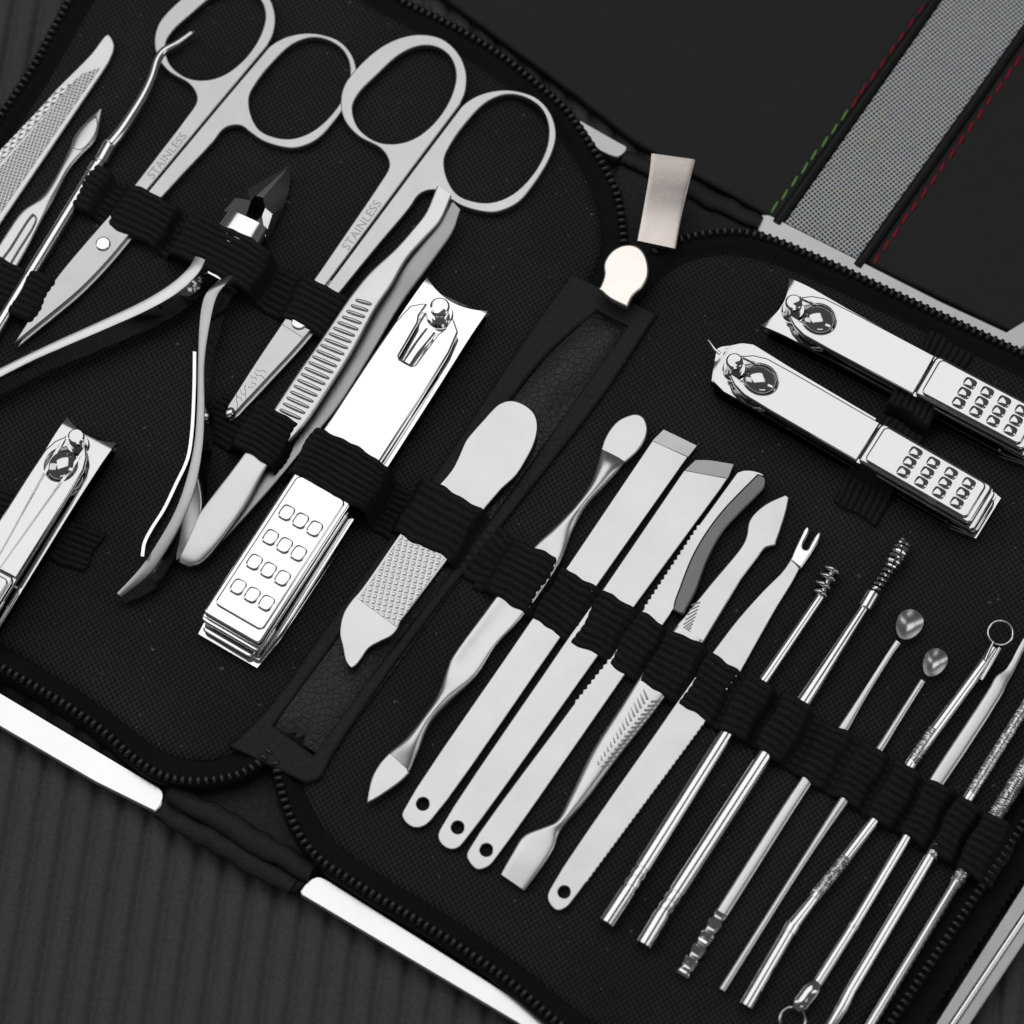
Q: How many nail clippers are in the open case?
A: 4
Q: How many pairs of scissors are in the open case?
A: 2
